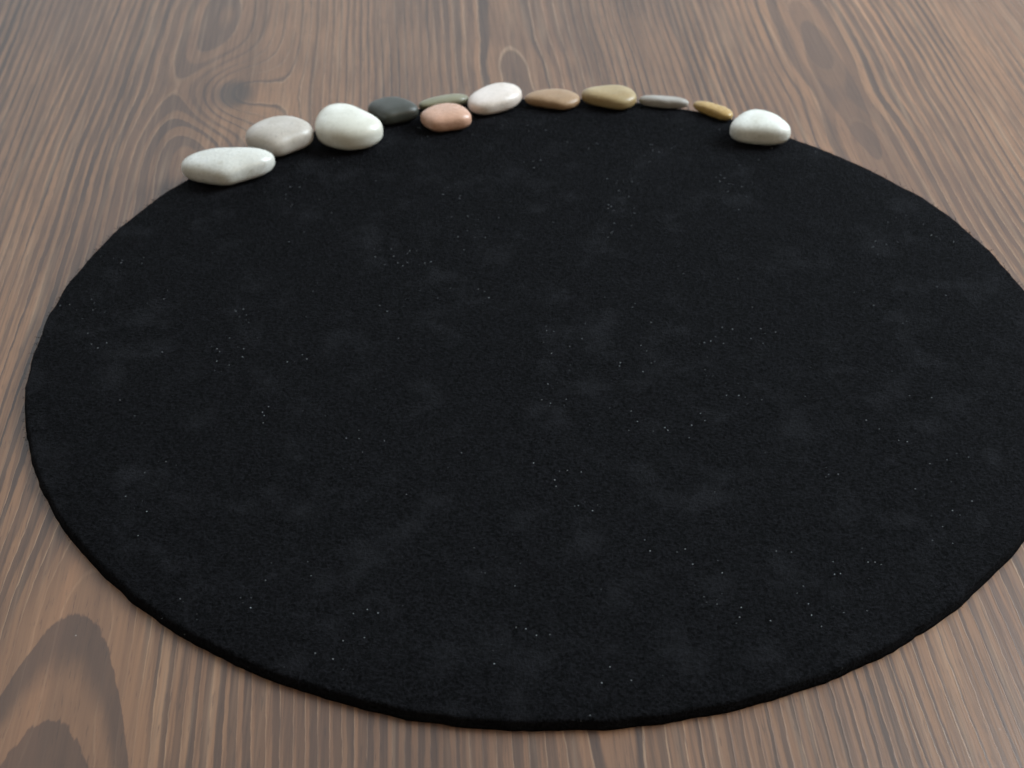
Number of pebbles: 12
